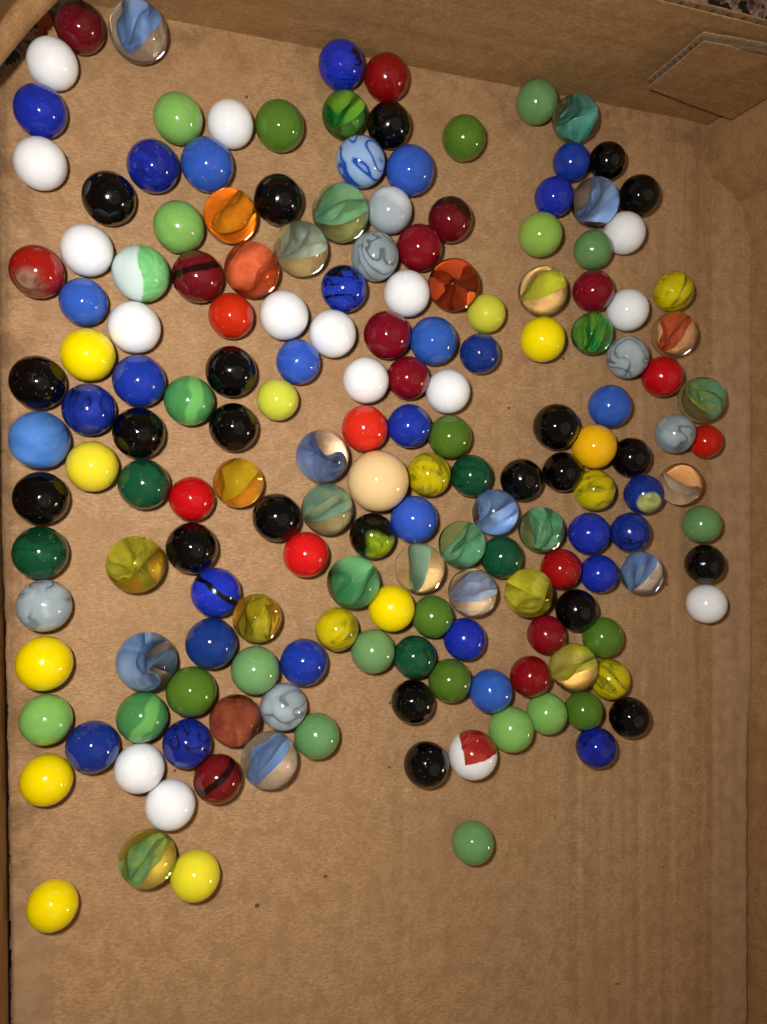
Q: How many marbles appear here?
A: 172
